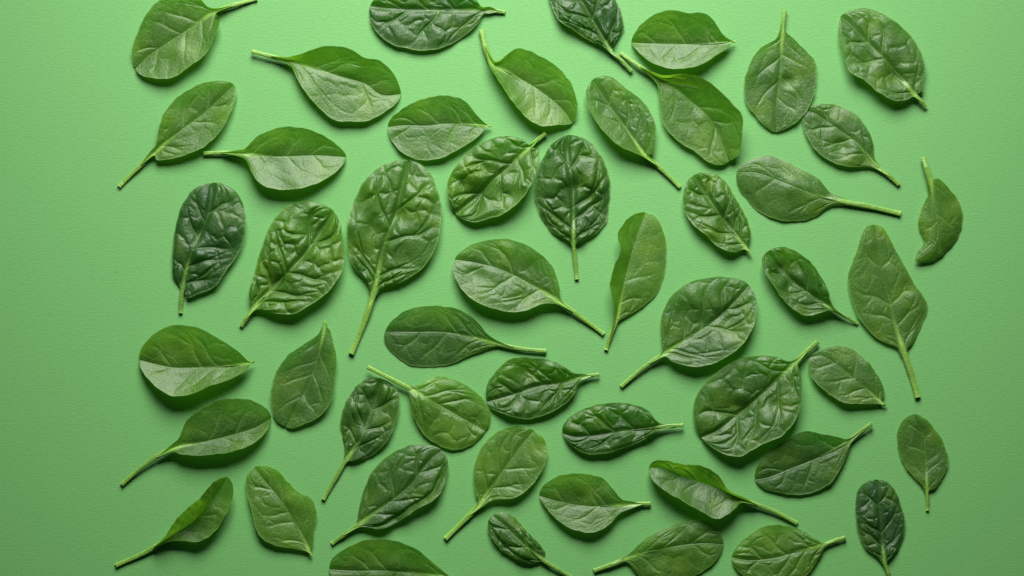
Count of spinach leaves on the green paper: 50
